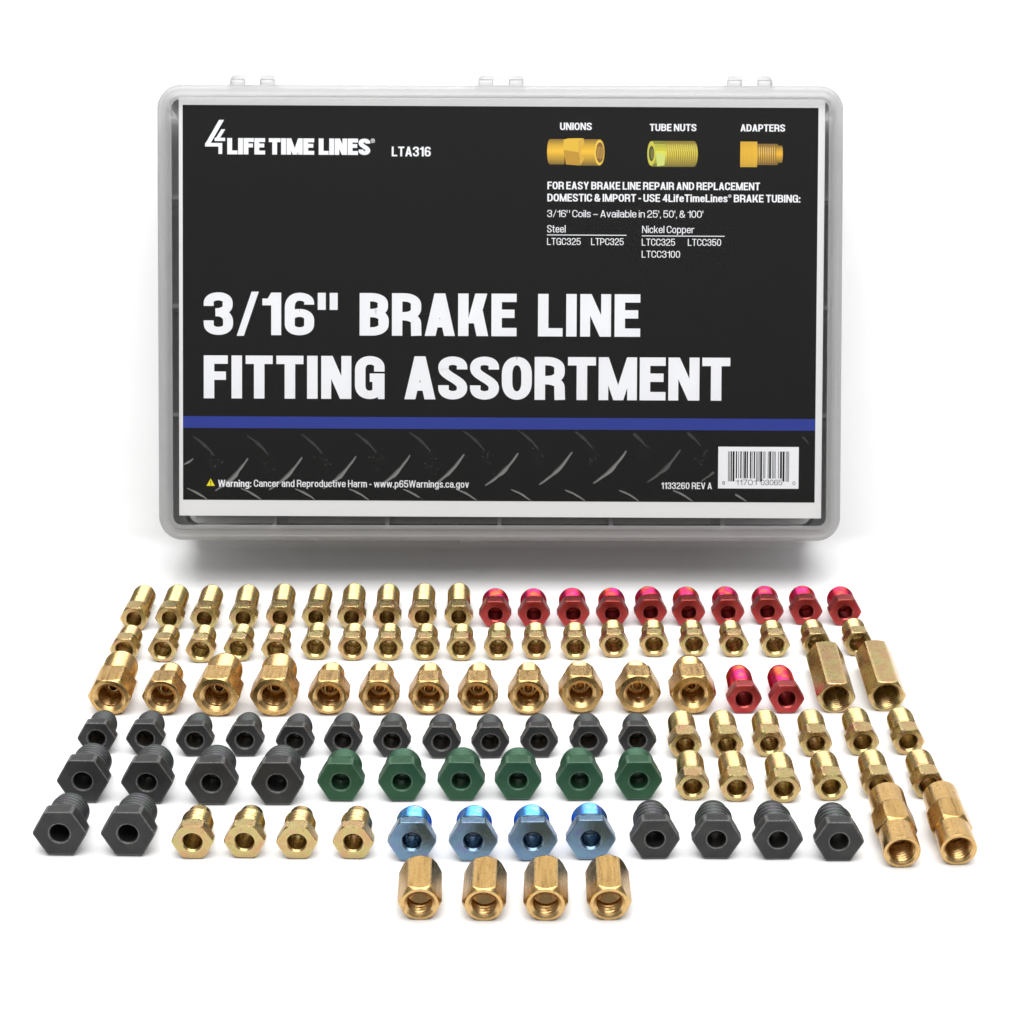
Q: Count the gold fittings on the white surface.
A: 66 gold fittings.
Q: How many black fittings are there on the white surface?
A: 22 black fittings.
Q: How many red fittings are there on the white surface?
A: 12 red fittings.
